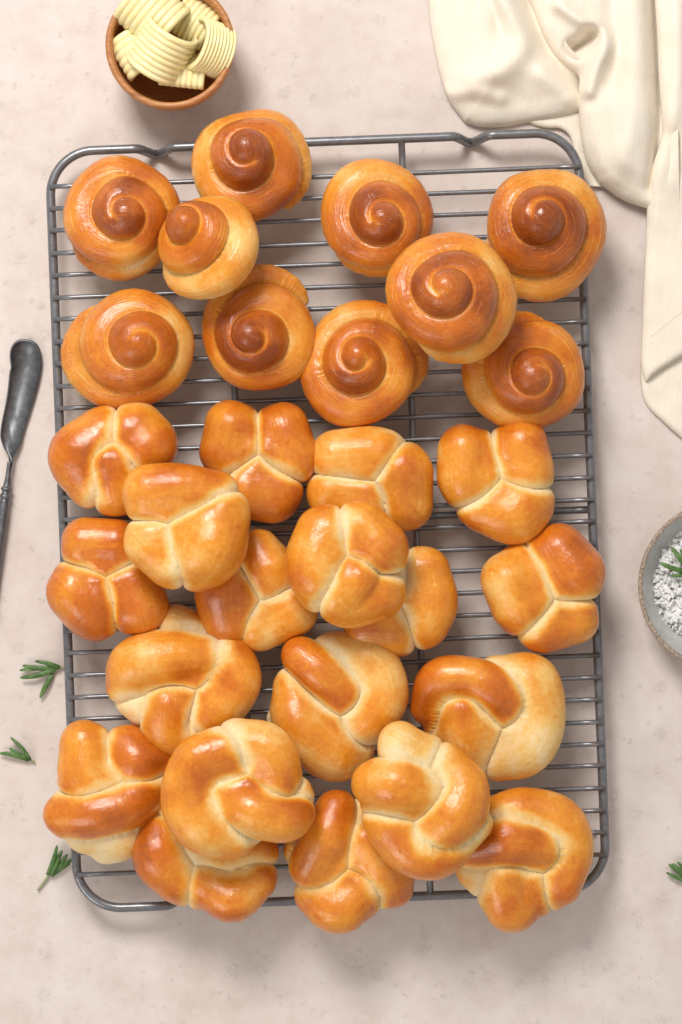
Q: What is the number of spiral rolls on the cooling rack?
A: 10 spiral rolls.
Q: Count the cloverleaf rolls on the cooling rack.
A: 10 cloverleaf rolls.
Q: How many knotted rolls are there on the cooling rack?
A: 9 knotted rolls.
